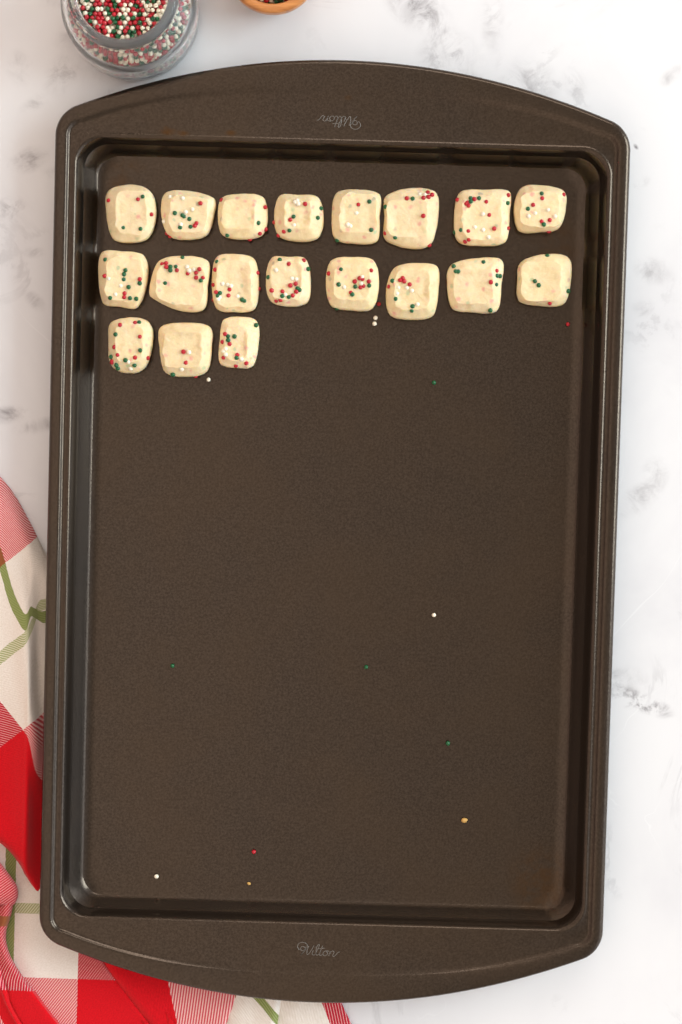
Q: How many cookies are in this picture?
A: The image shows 19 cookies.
